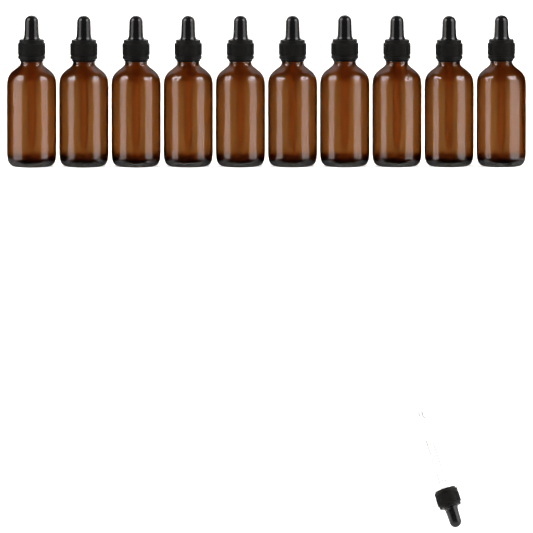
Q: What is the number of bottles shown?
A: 10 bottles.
